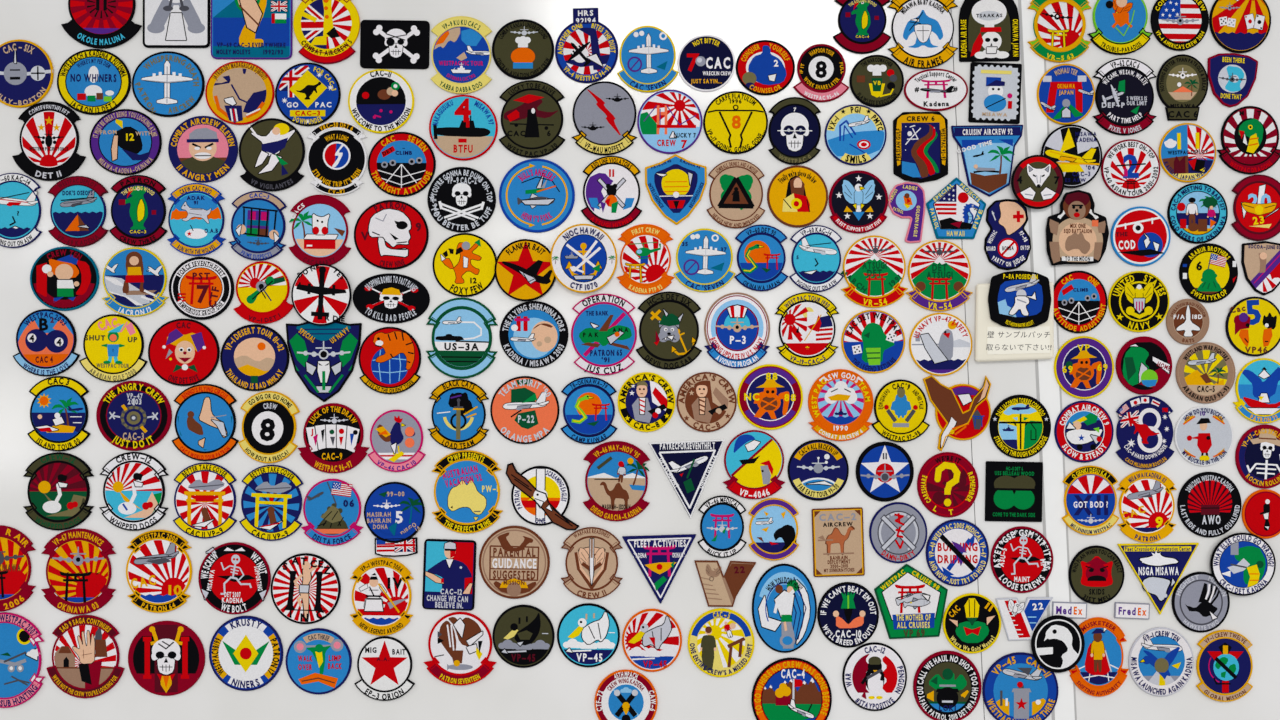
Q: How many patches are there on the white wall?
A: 200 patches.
